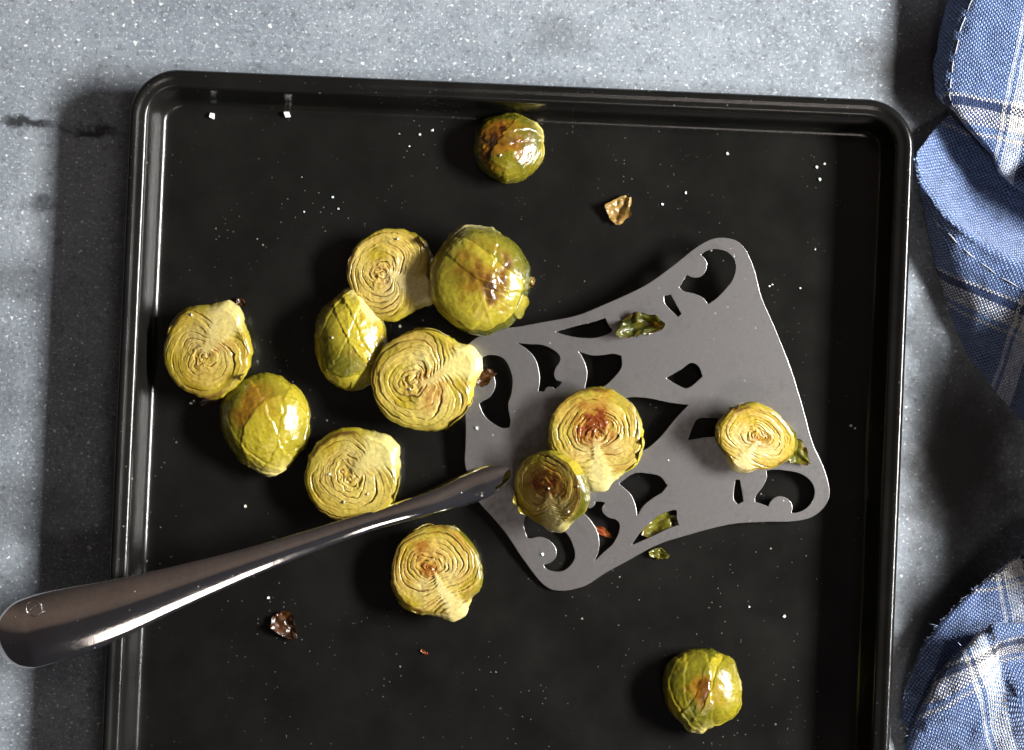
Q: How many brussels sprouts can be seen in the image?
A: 13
